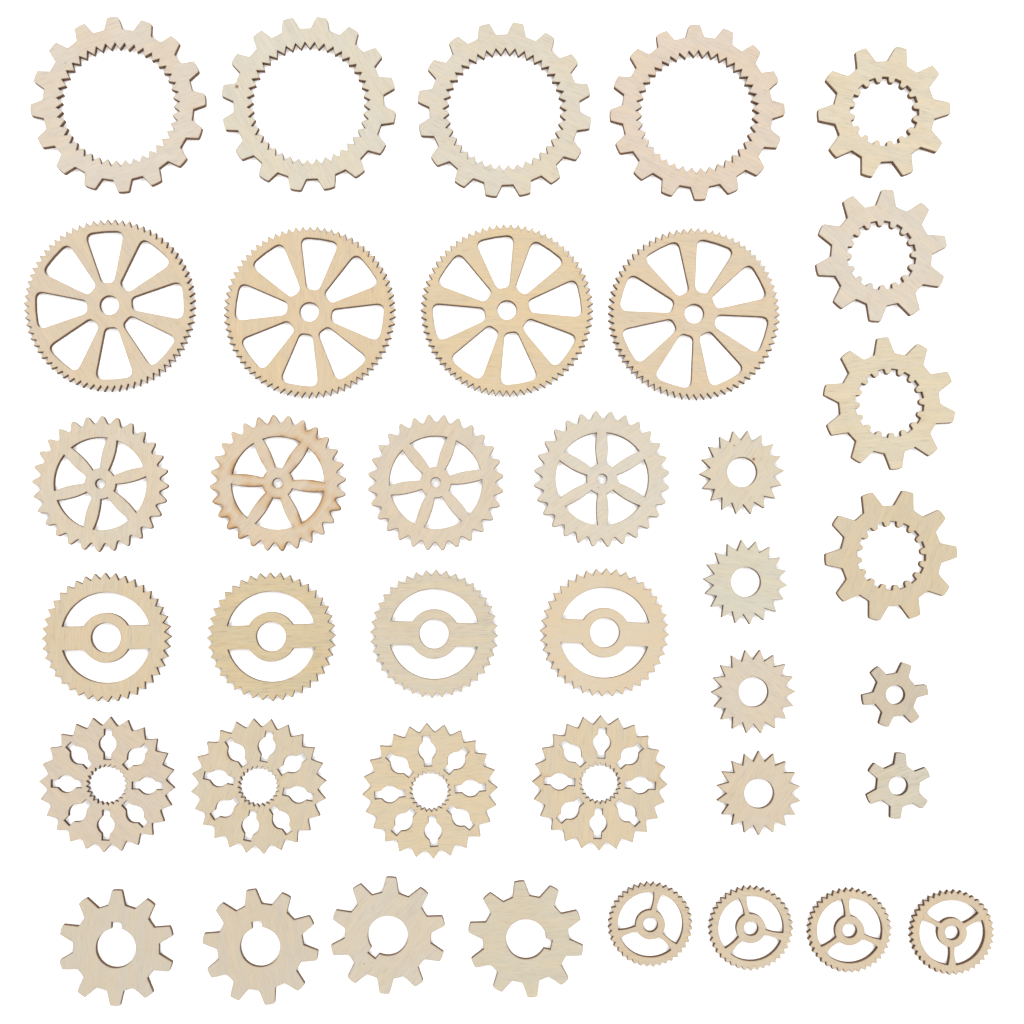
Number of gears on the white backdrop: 38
